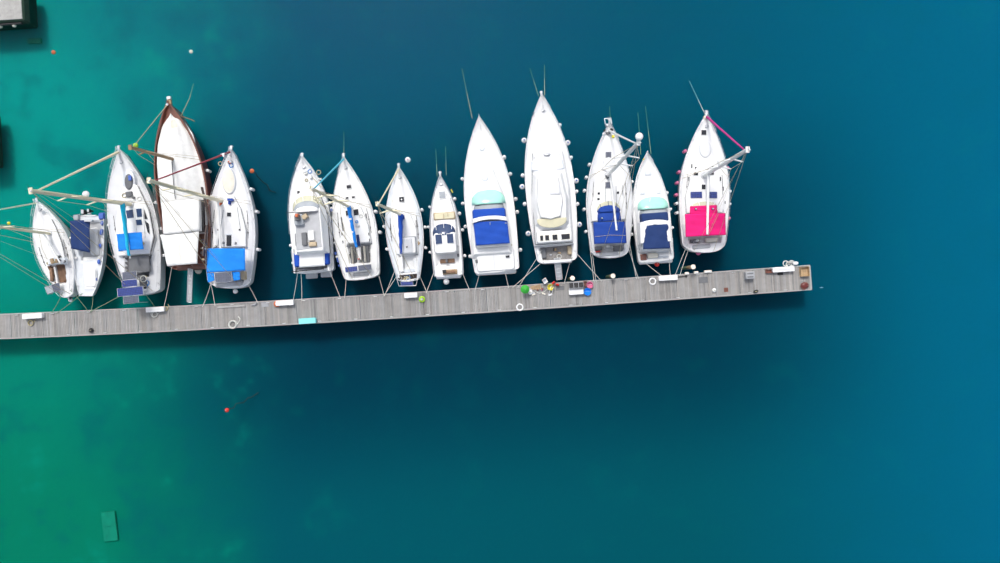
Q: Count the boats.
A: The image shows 14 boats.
